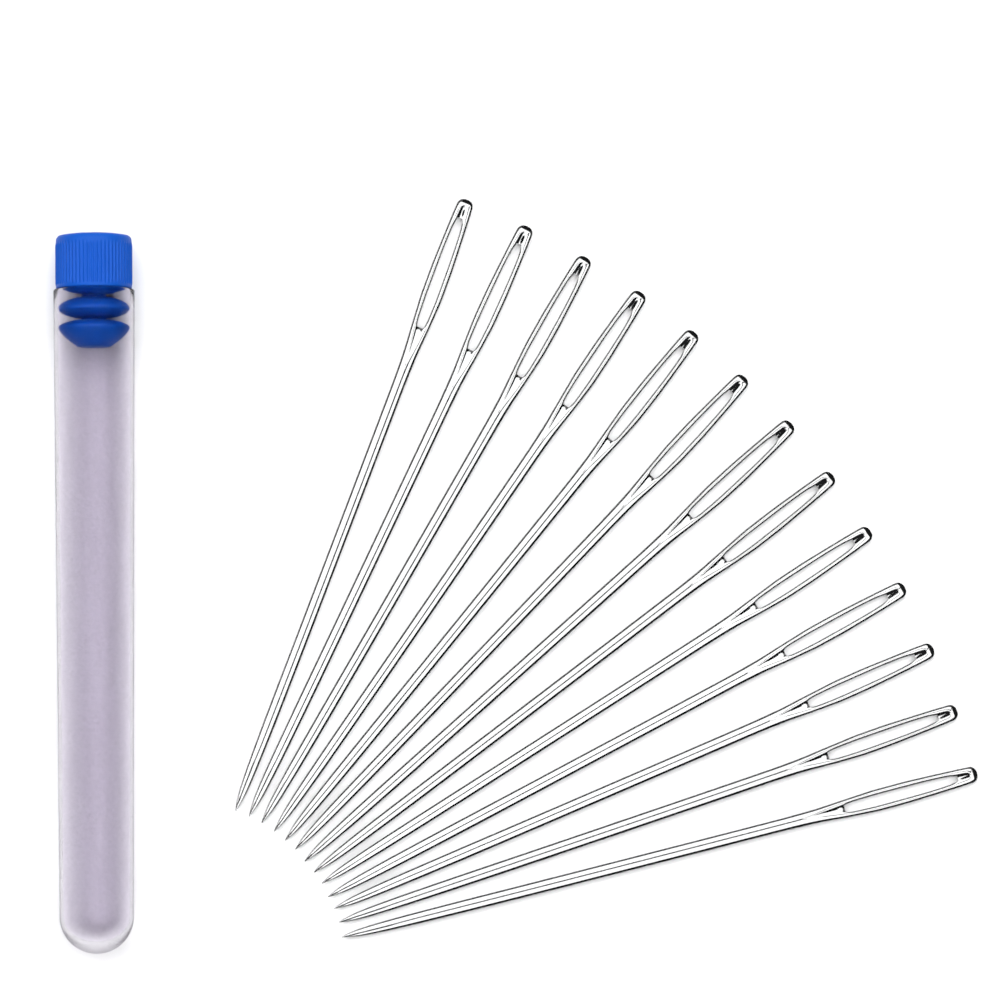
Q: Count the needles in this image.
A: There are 13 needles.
